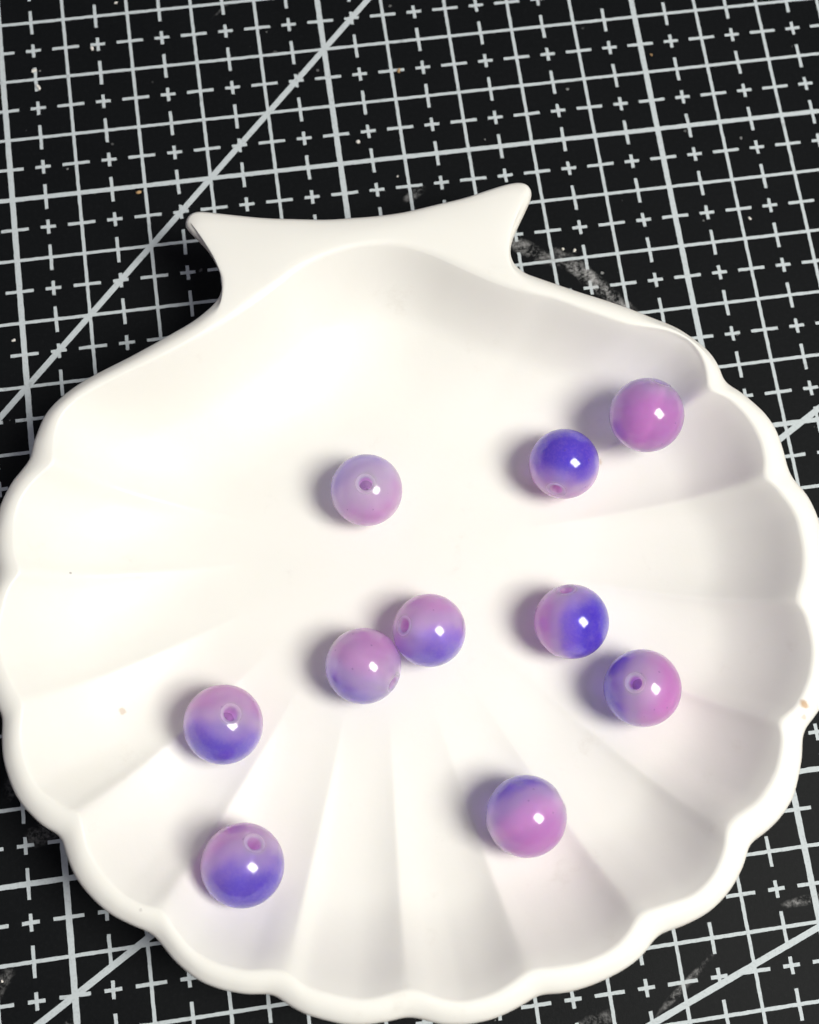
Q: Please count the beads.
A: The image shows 10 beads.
